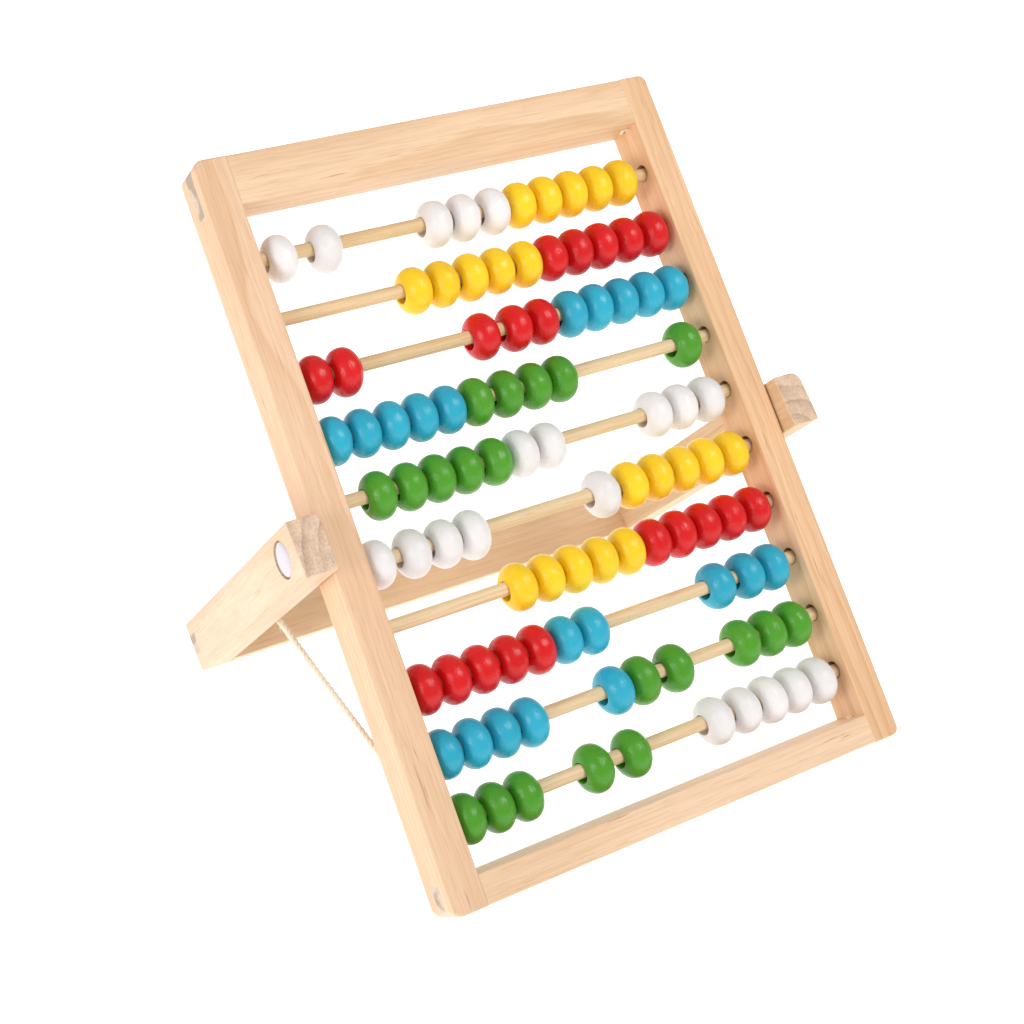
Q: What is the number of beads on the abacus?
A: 100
